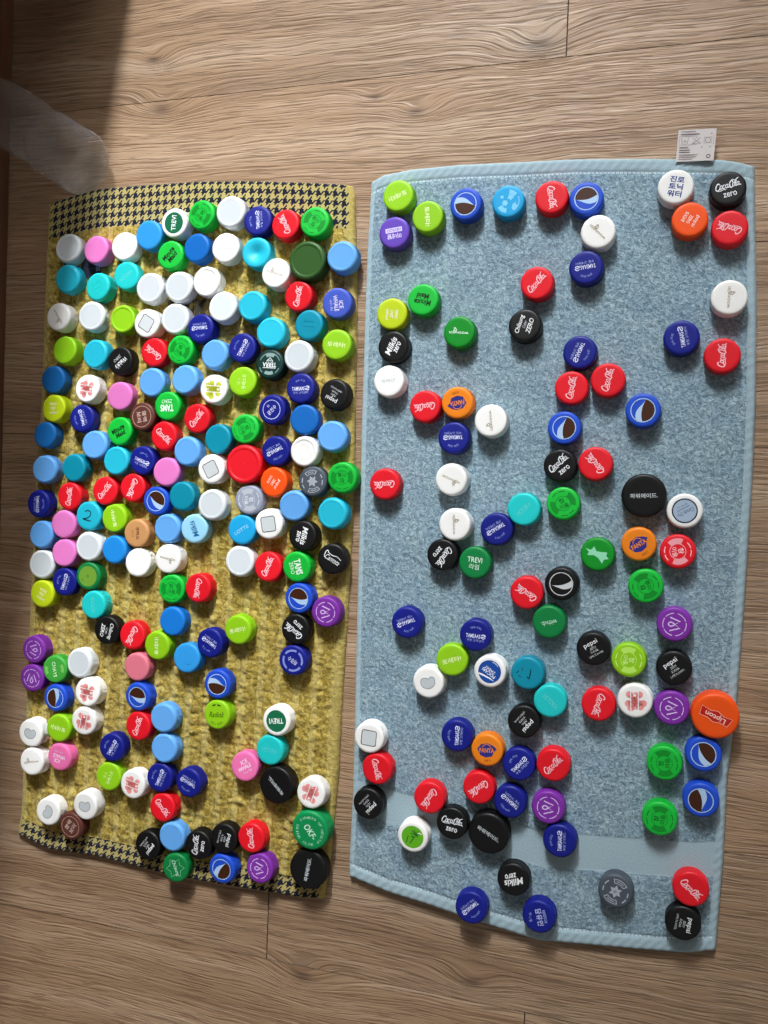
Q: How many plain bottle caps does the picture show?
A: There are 62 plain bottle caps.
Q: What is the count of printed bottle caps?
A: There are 200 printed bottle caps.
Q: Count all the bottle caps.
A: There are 262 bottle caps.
